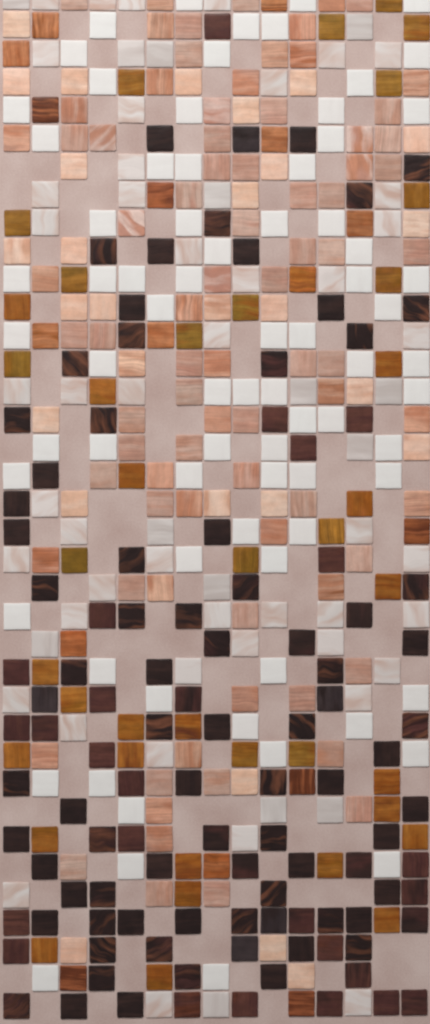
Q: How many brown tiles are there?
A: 55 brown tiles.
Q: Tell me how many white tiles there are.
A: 137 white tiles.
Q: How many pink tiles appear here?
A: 110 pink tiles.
